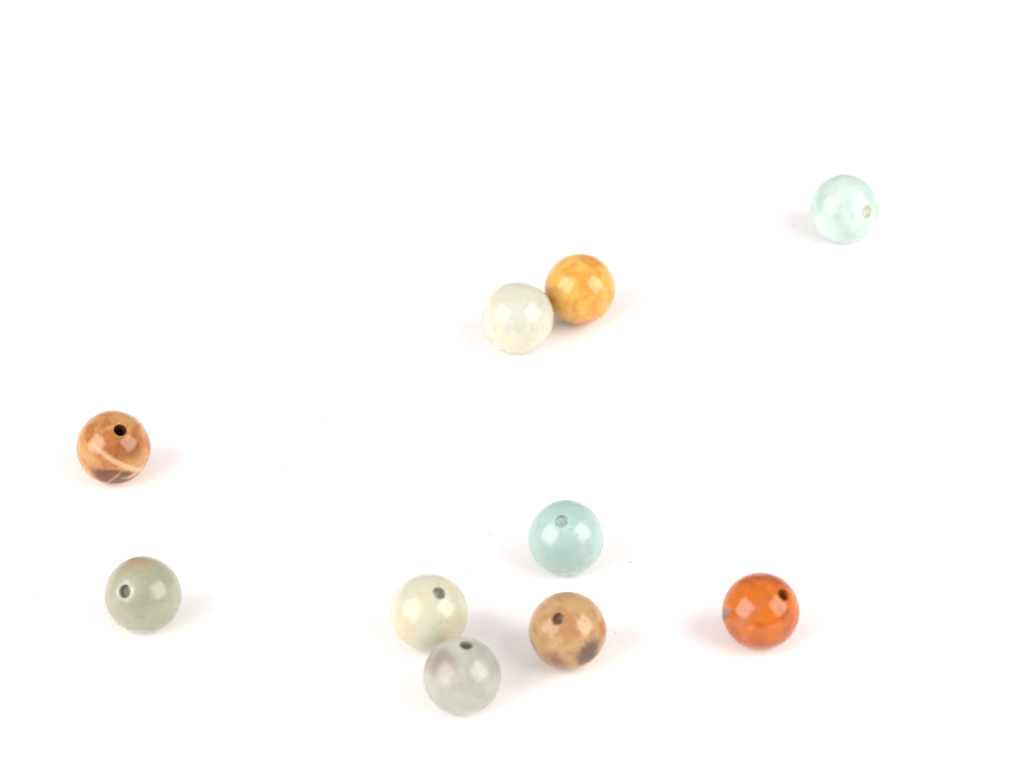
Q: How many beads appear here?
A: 10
